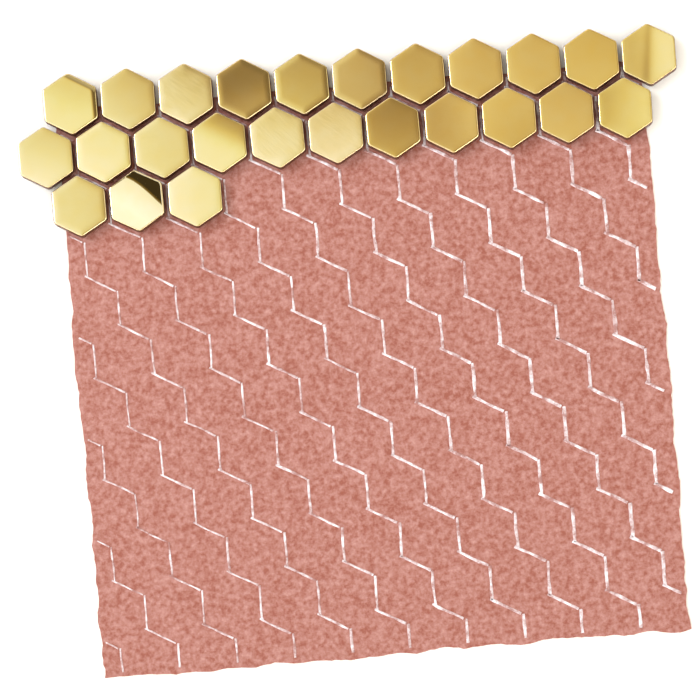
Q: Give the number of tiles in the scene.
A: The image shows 25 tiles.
